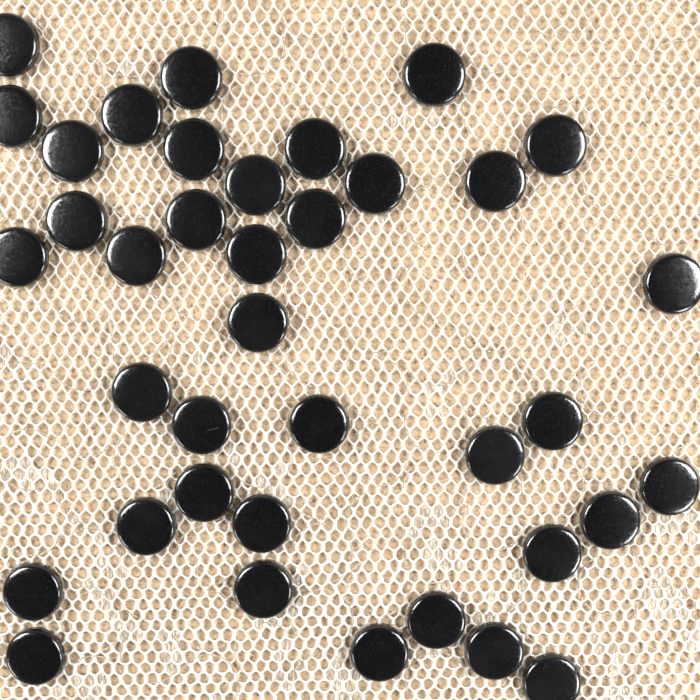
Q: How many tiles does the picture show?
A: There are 38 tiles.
